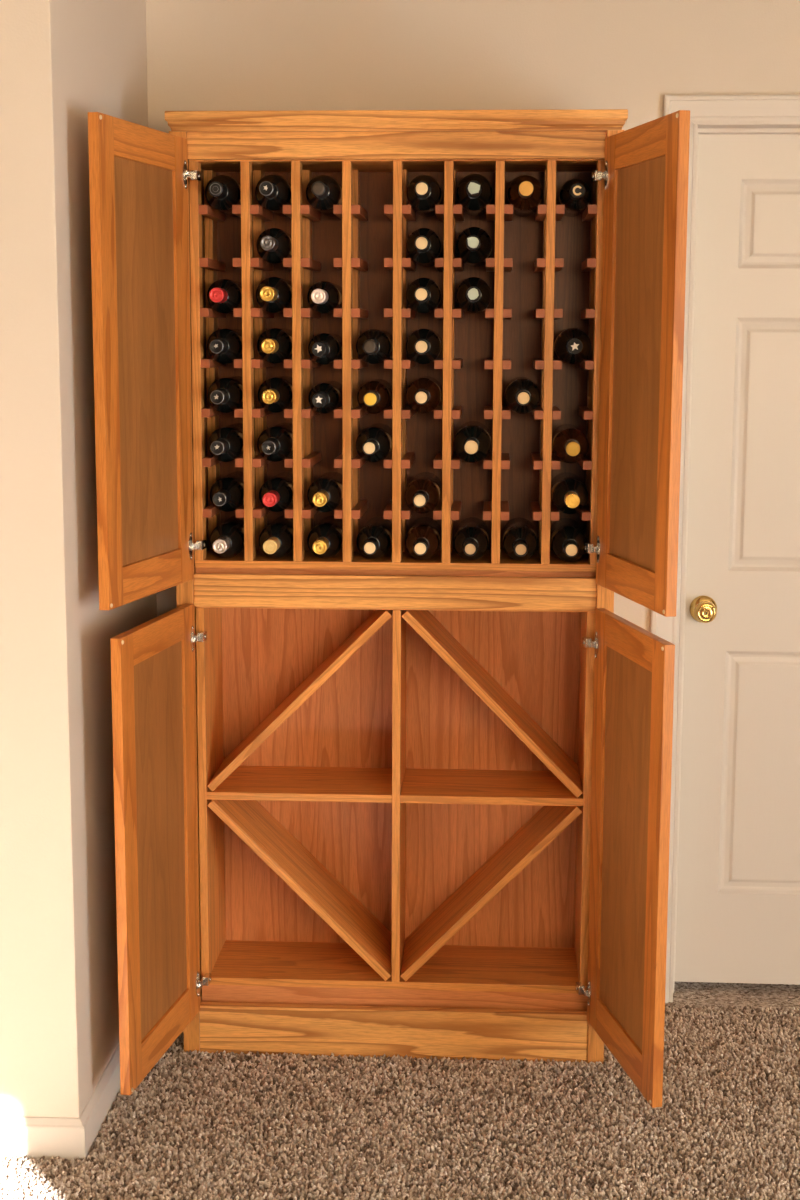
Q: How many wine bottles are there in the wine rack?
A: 45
